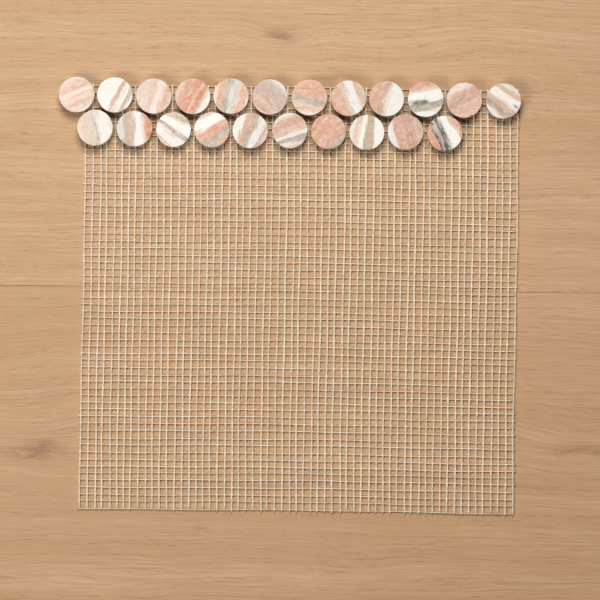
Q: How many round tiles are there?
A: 22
